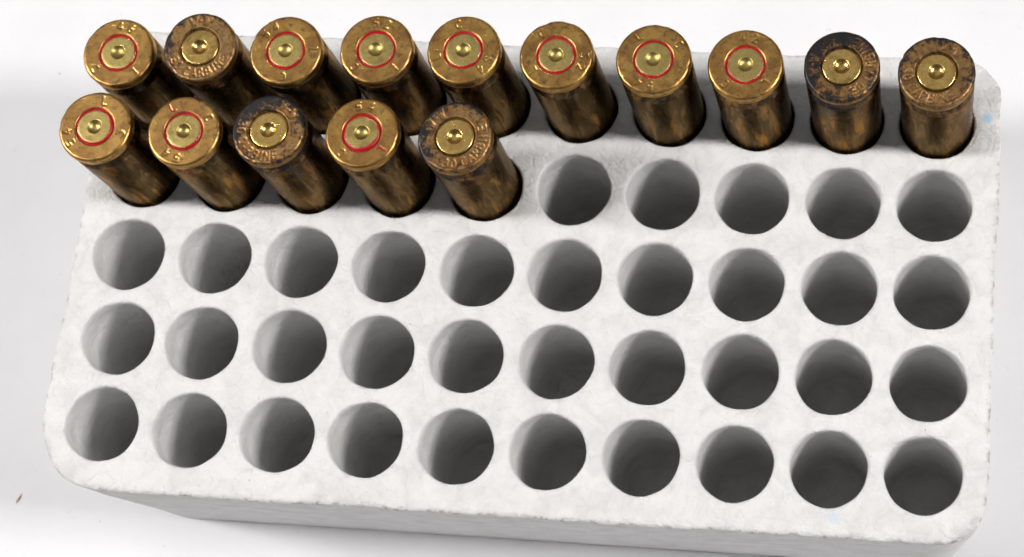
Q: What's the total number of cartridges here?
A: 15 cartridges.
